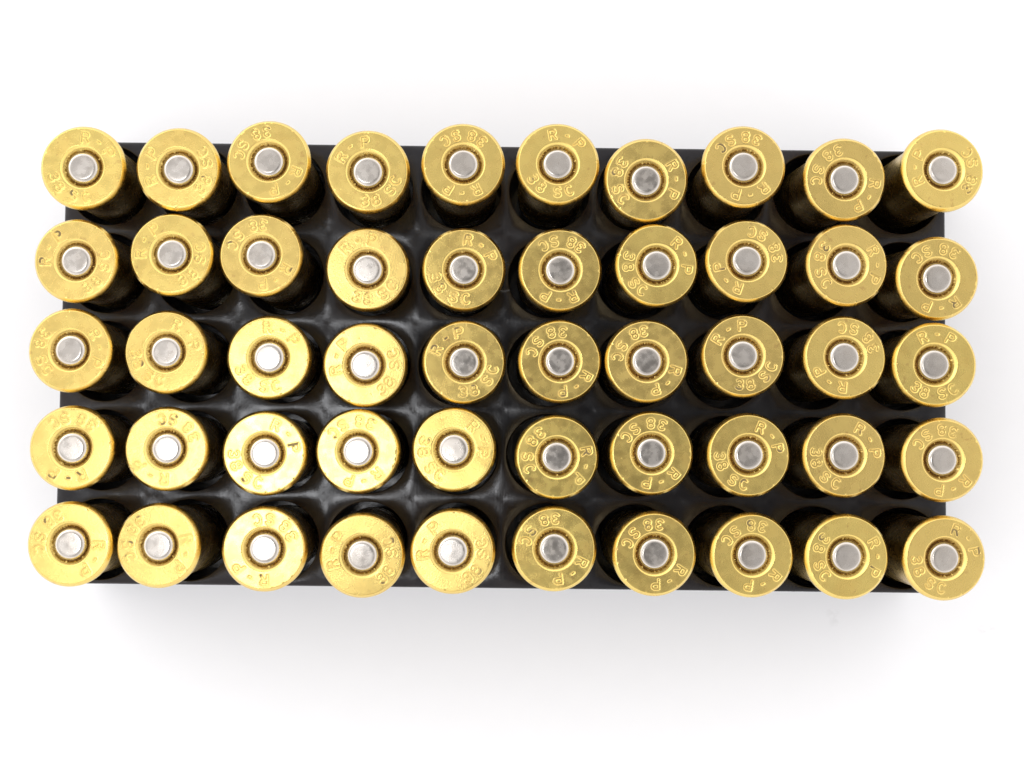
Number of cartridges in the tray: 50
